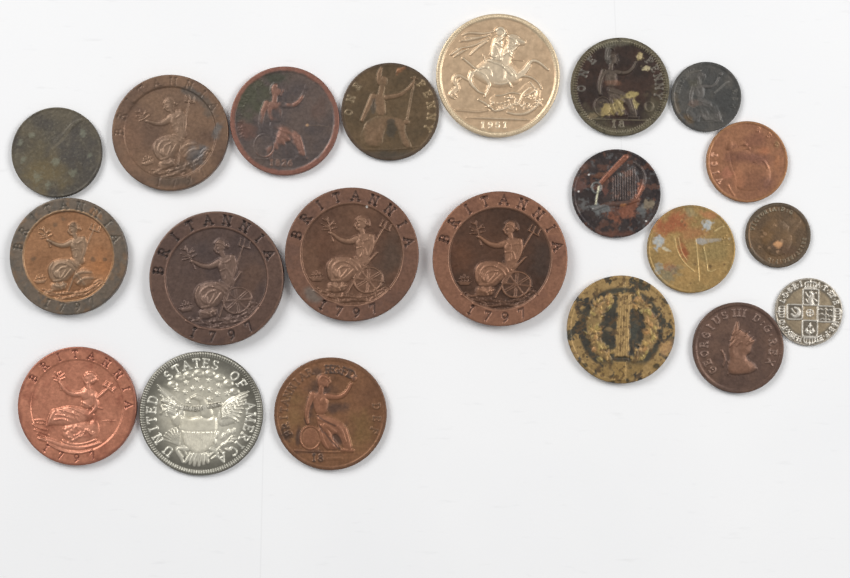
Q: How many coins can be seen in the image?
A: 21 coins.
